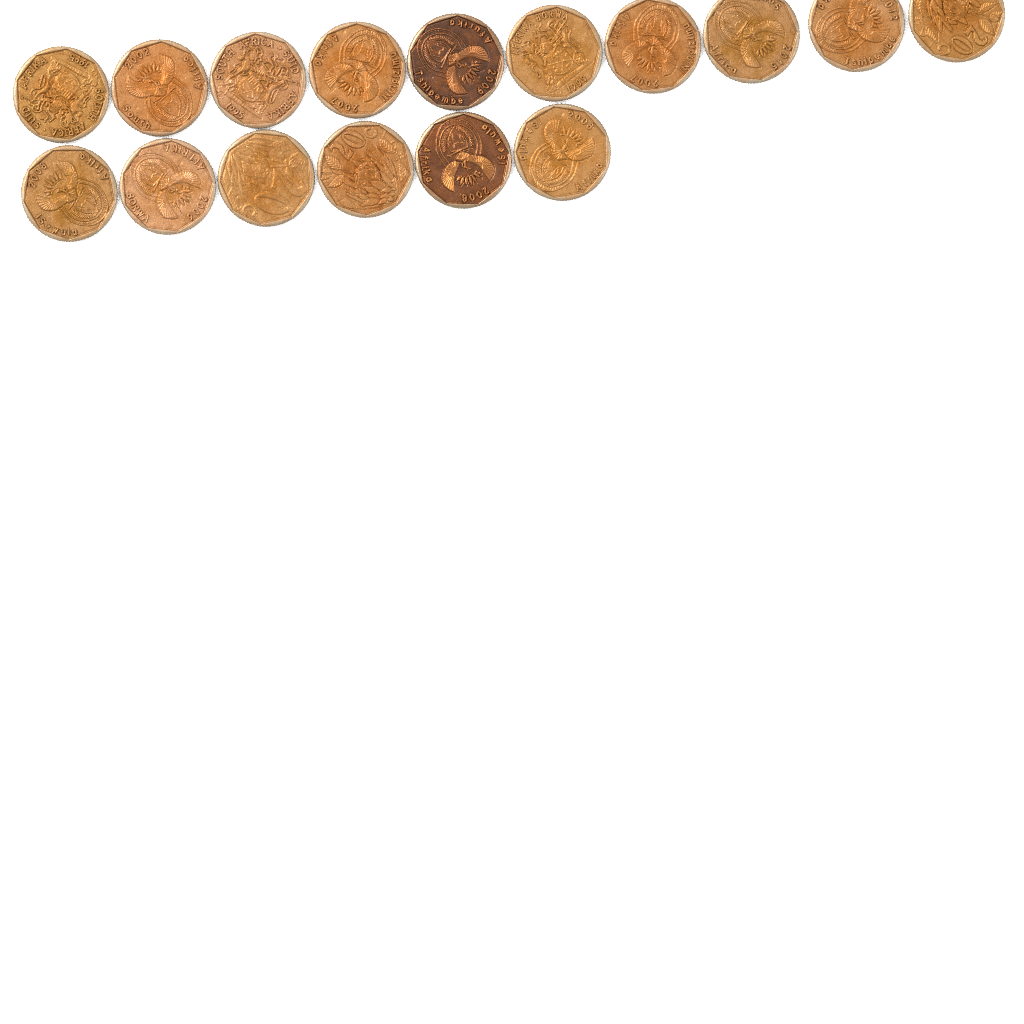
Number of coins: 16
